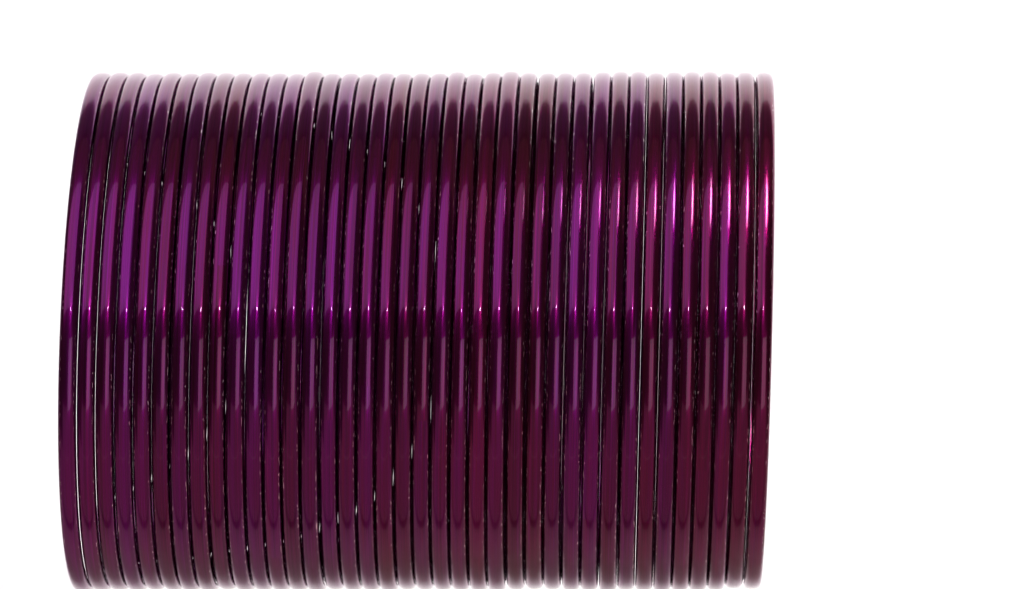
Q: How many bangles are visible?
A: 38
